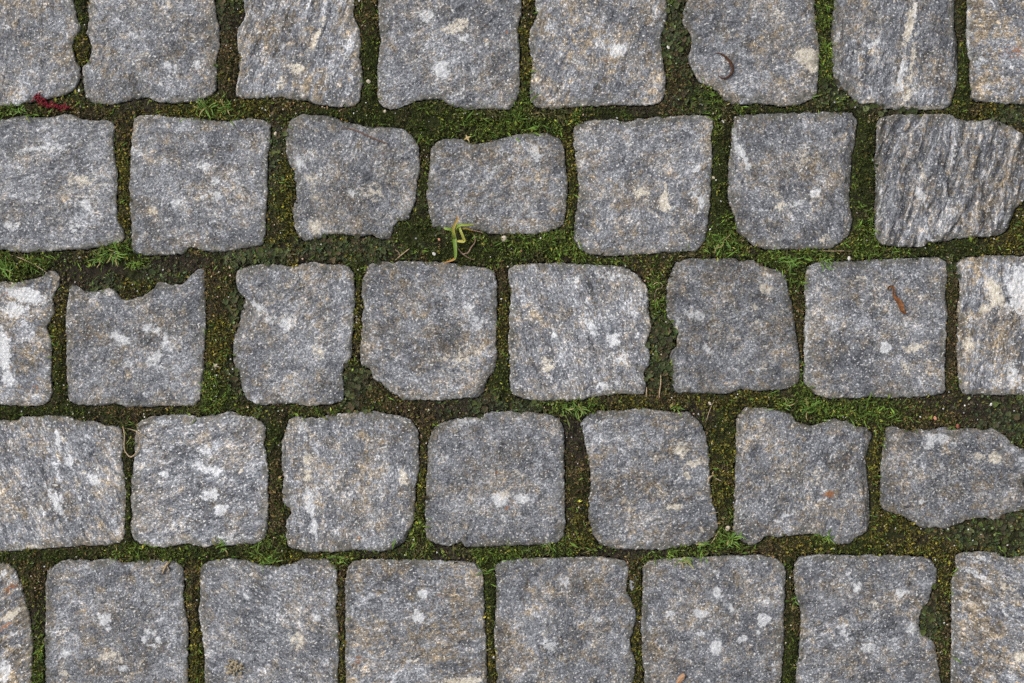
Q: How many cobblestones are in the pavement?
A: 38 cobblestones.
